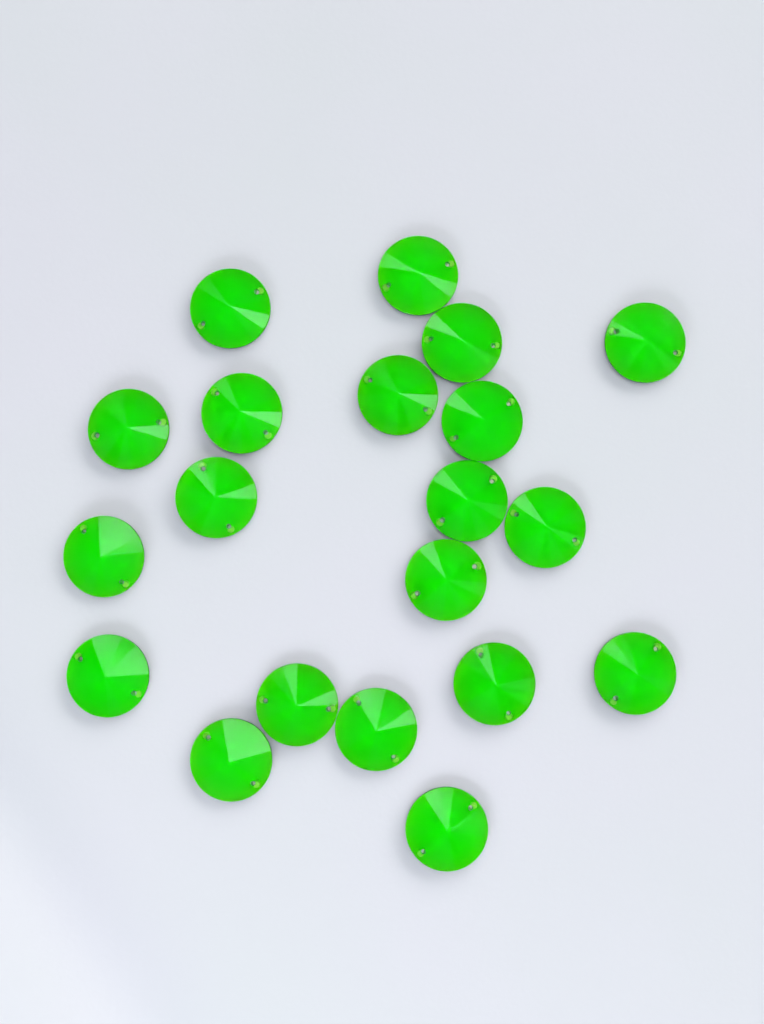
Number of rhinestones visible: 20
